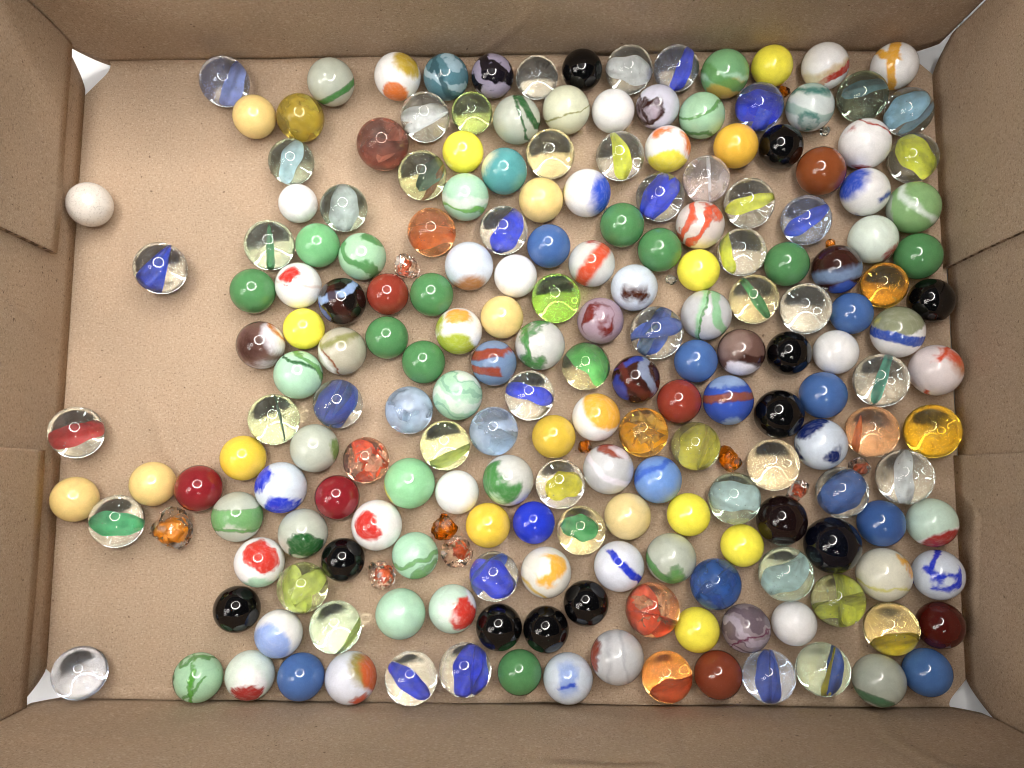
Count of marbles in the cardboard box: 198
